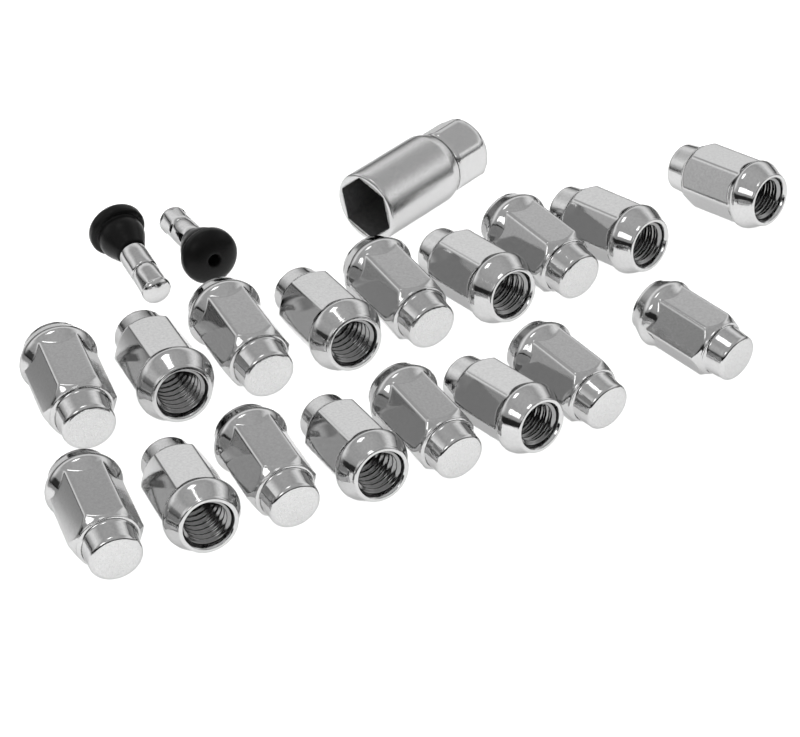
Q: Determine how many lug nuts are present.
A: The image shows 17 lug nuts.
